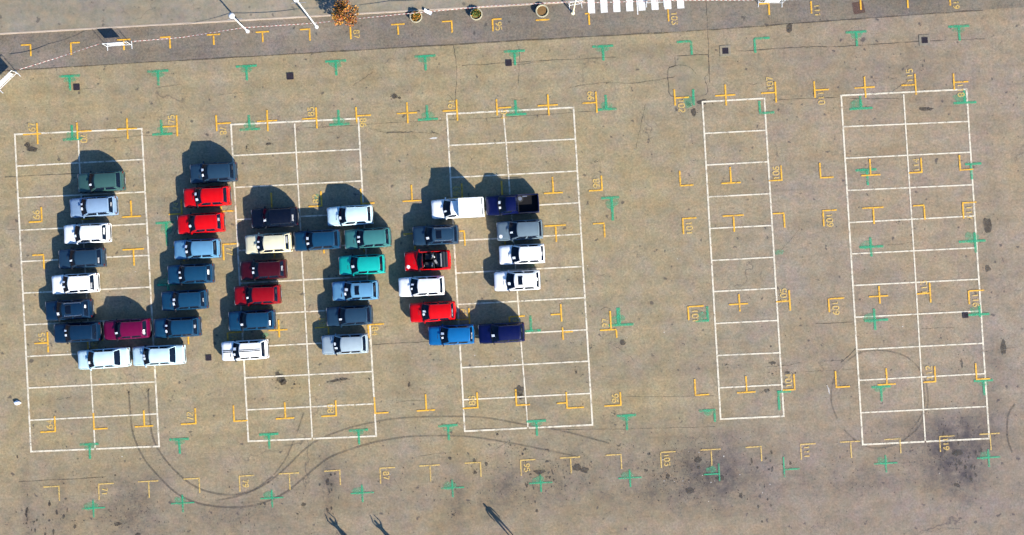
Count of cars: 41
